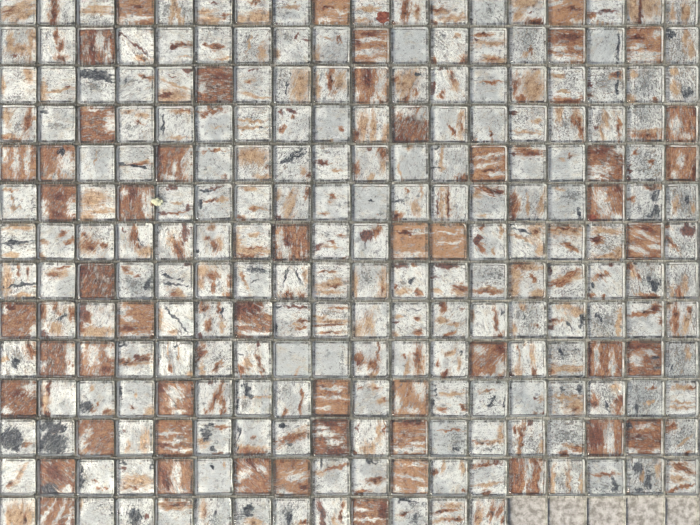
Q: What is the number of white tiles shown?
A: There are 195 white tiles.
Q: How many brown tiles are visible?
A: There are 52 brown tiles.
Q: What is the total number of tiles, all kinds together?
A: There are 247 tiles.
